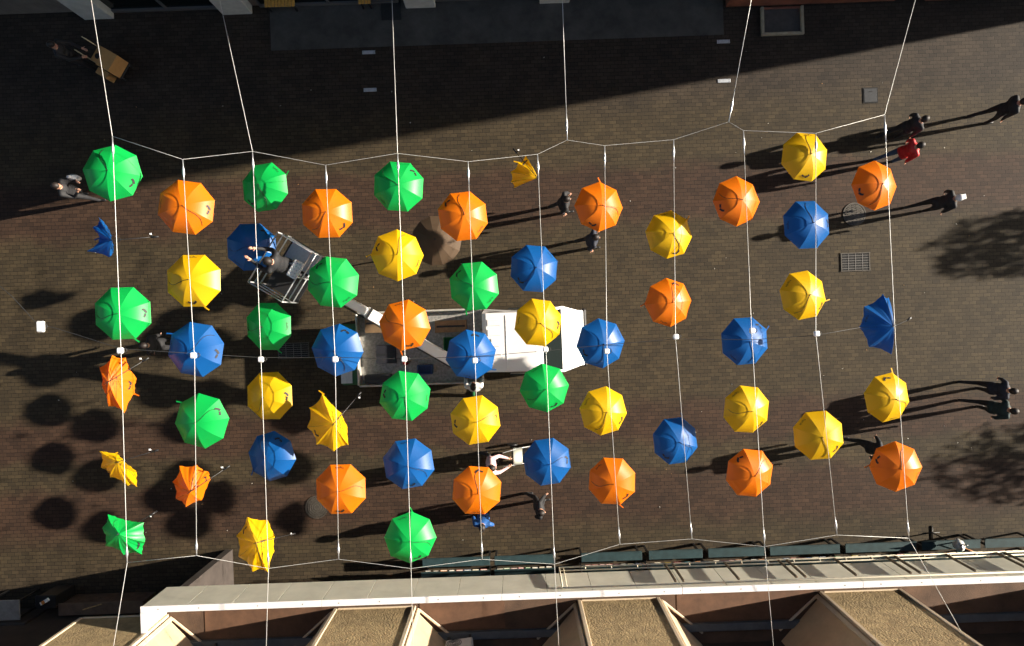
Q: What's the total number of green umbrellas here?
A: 12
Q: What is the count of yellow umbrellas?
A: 16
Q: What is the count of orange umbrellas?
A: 15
